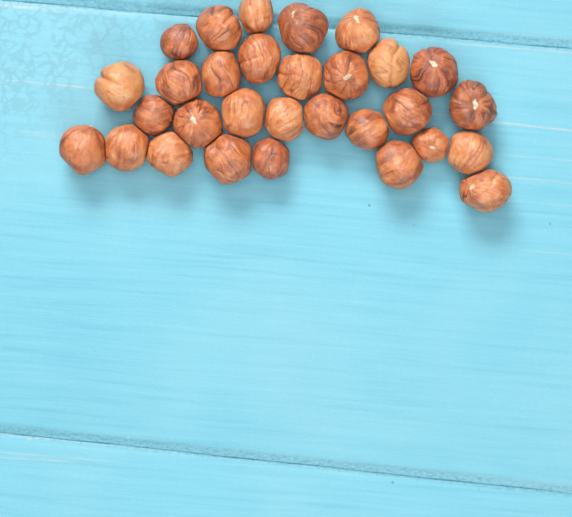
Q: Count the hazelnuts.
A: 30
